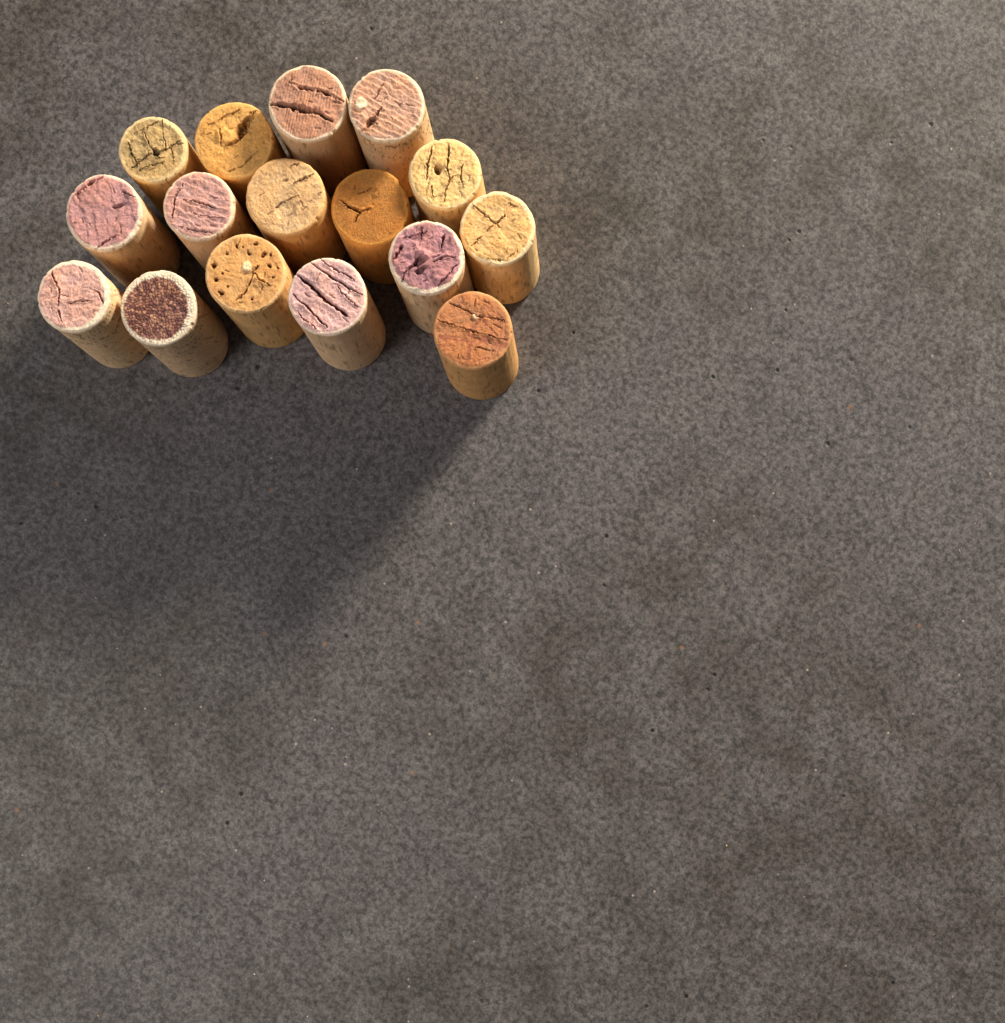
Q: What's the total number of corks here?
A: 16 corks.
